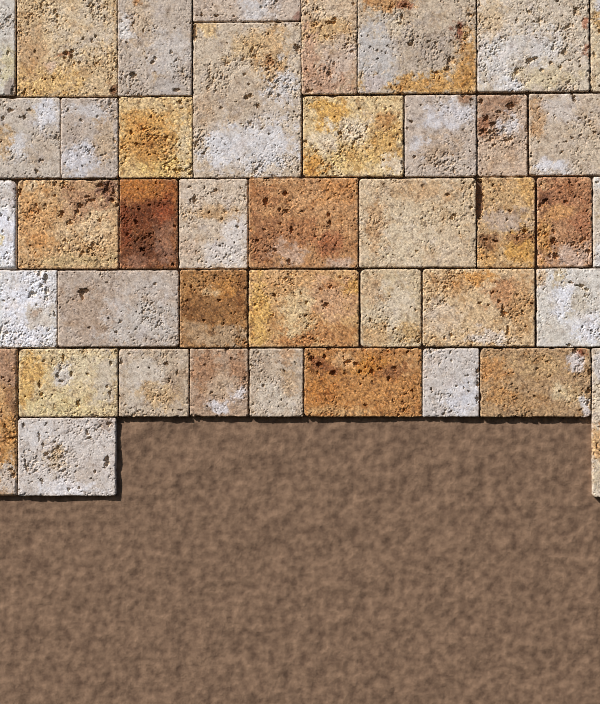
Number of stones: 42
